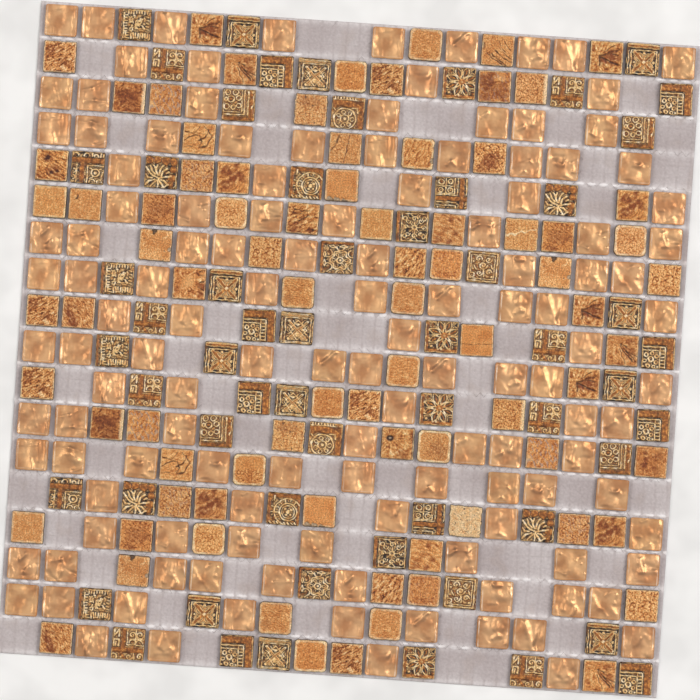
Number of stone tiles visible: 81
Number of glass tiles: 130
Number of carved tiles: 58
